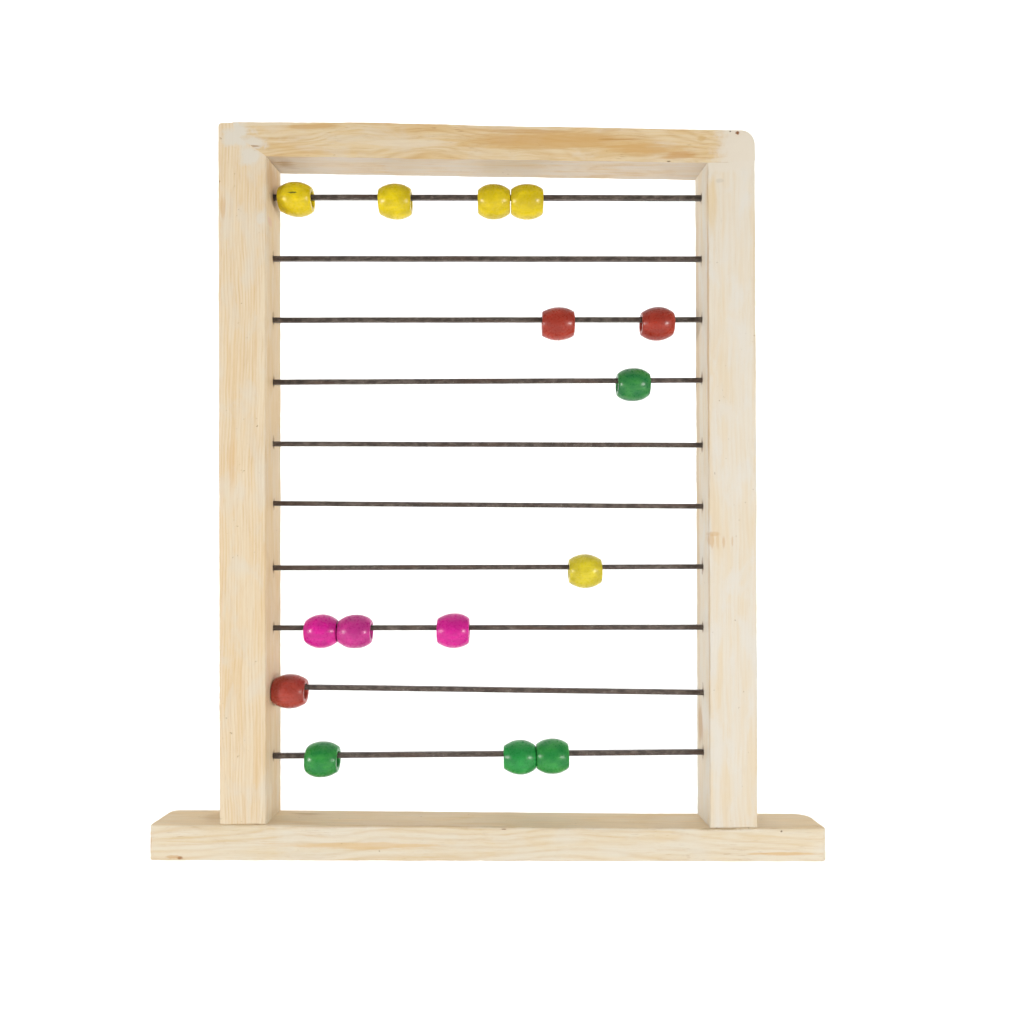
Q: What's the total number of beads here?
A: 15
